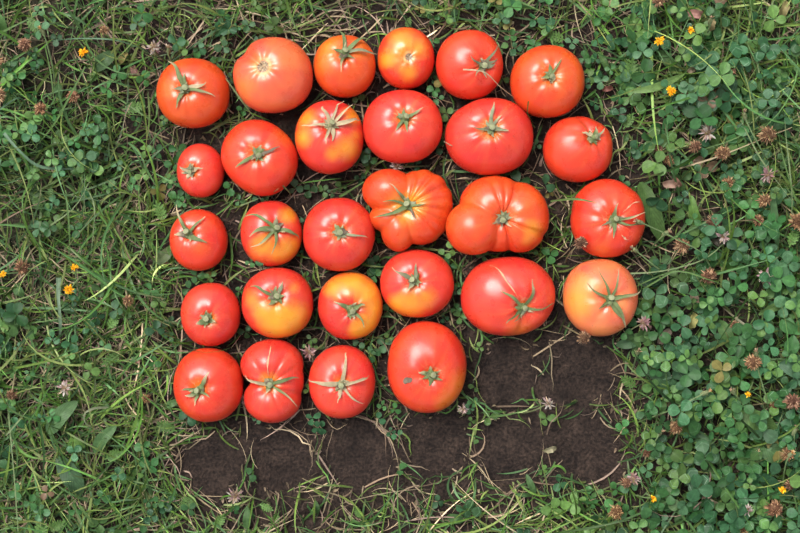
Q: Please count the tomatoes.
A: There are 28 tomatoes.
